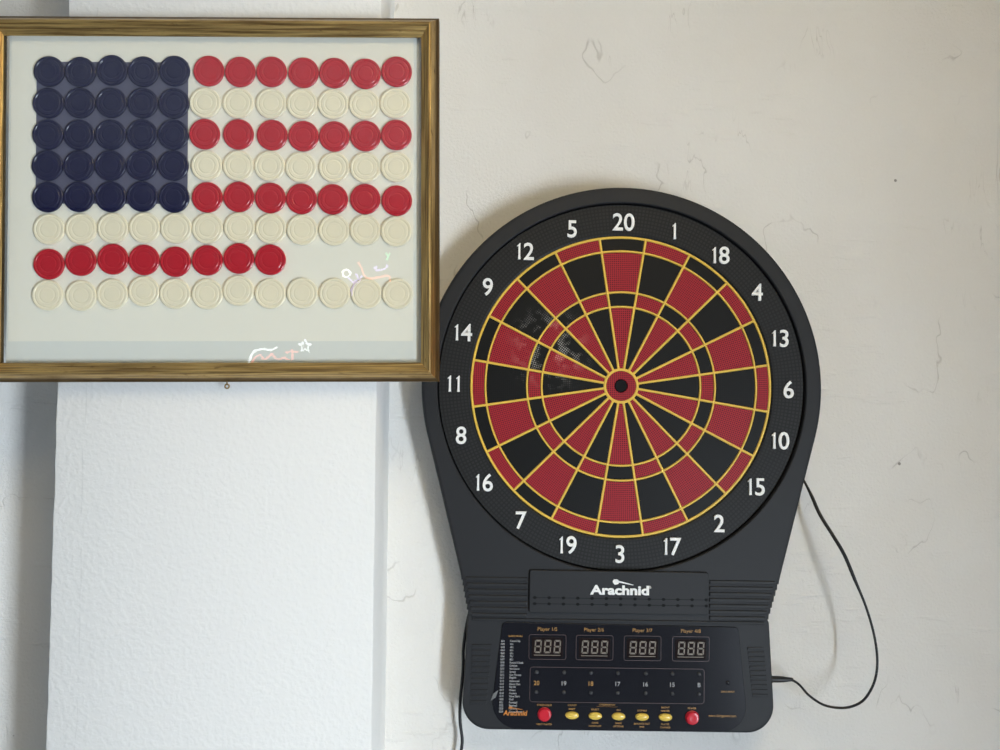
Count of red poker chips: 29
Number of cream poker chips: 38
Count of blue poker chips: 25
